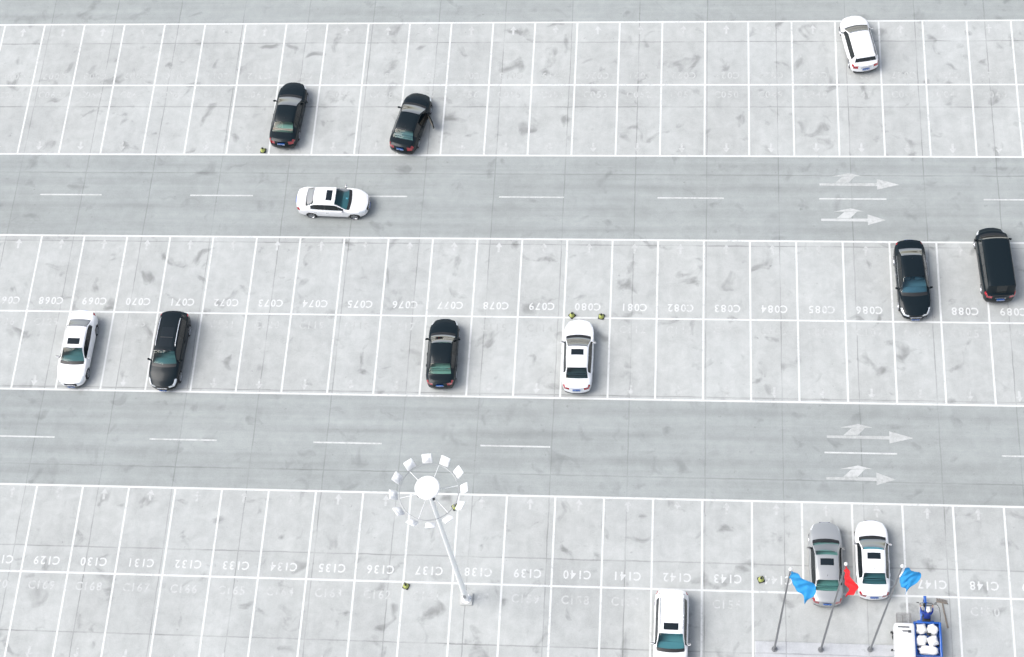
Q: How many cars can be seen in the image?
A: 13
